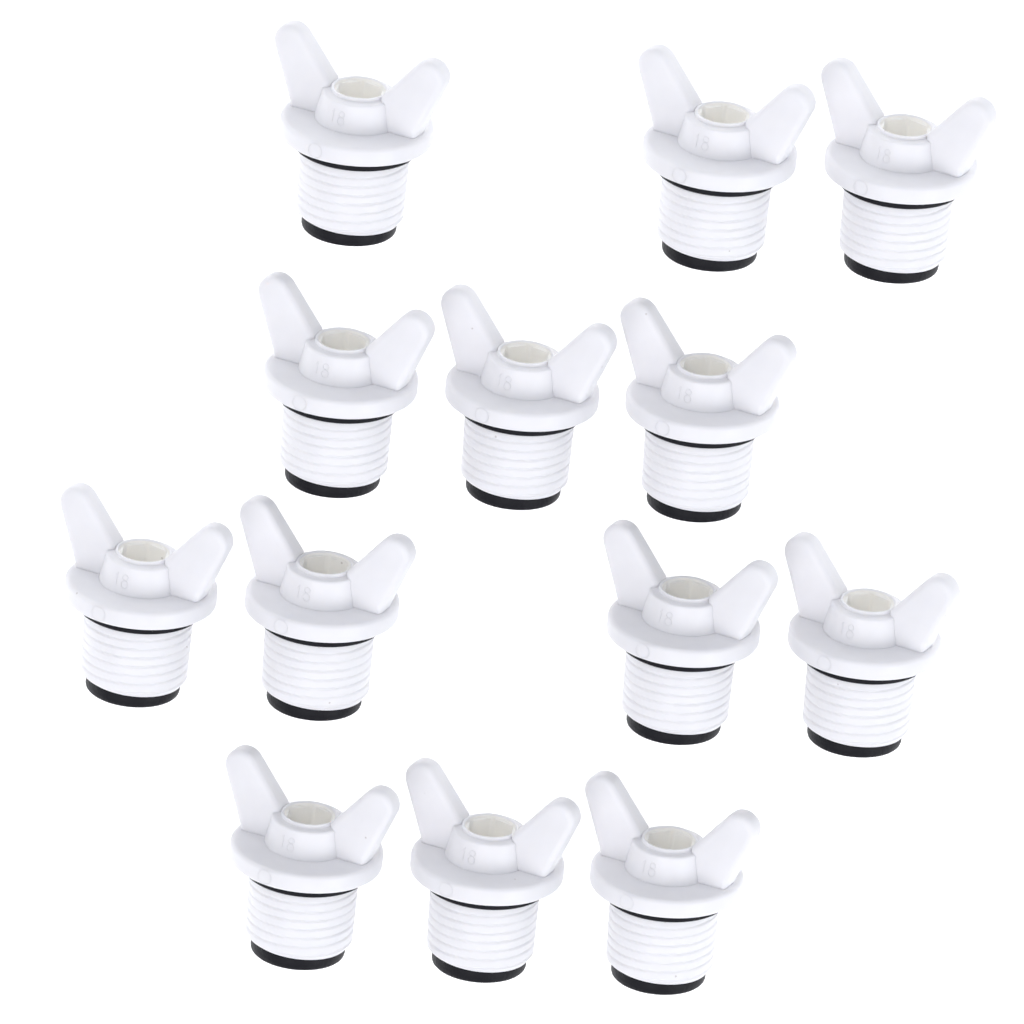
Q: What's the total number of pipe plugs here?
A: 13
